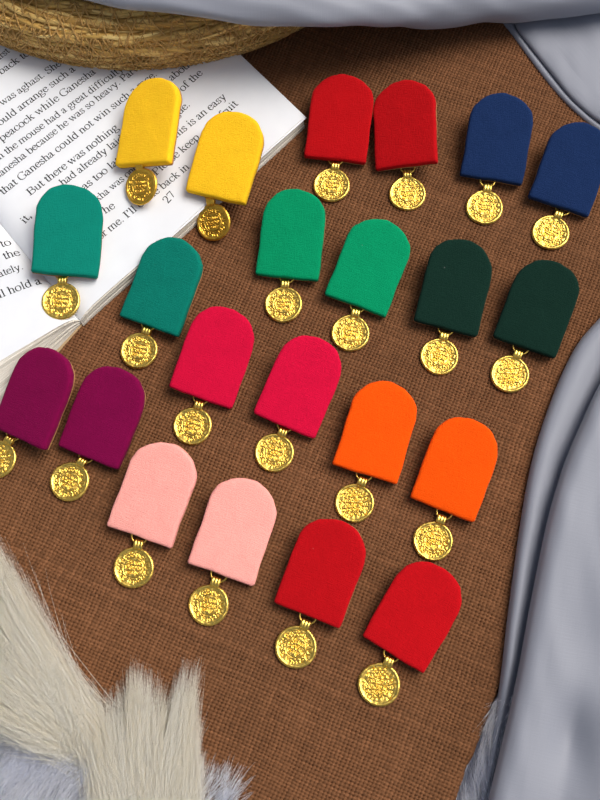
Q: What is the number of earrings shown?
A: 22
